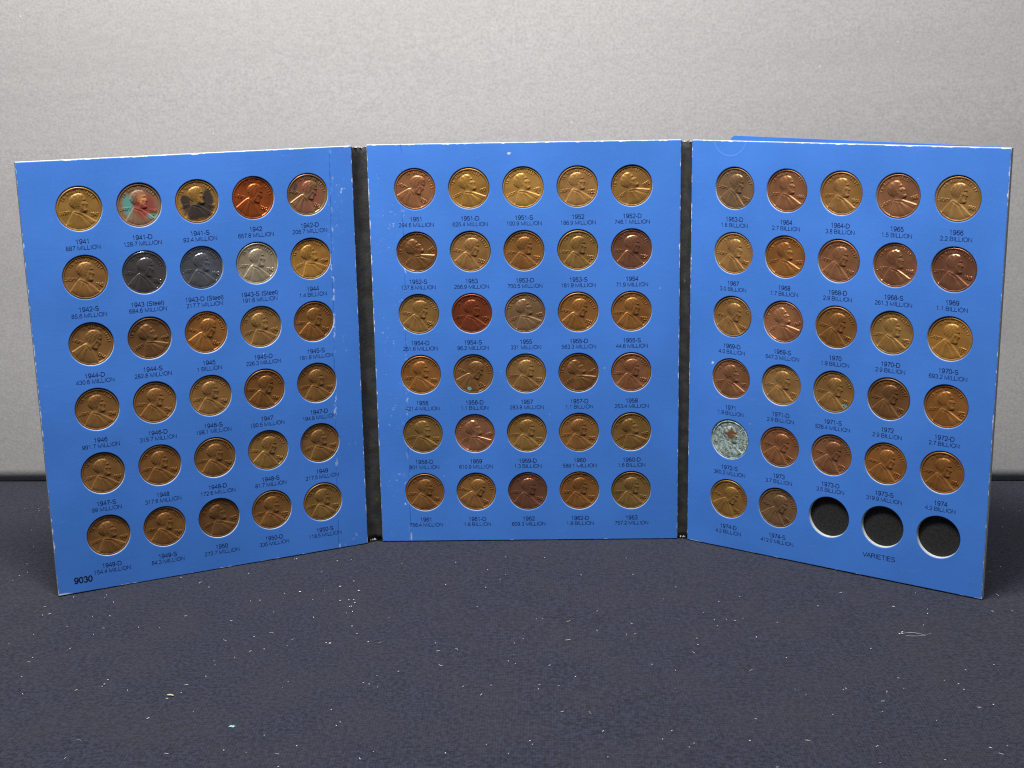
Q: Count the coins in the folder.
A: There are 87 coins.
